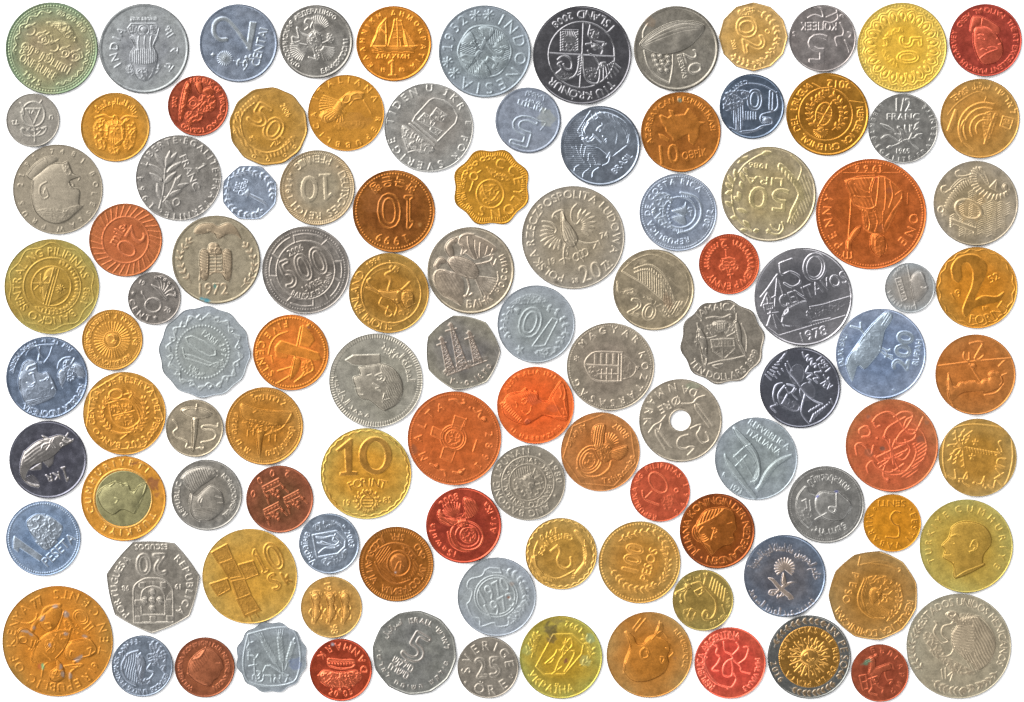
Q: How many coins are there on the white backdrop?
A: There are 107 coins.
